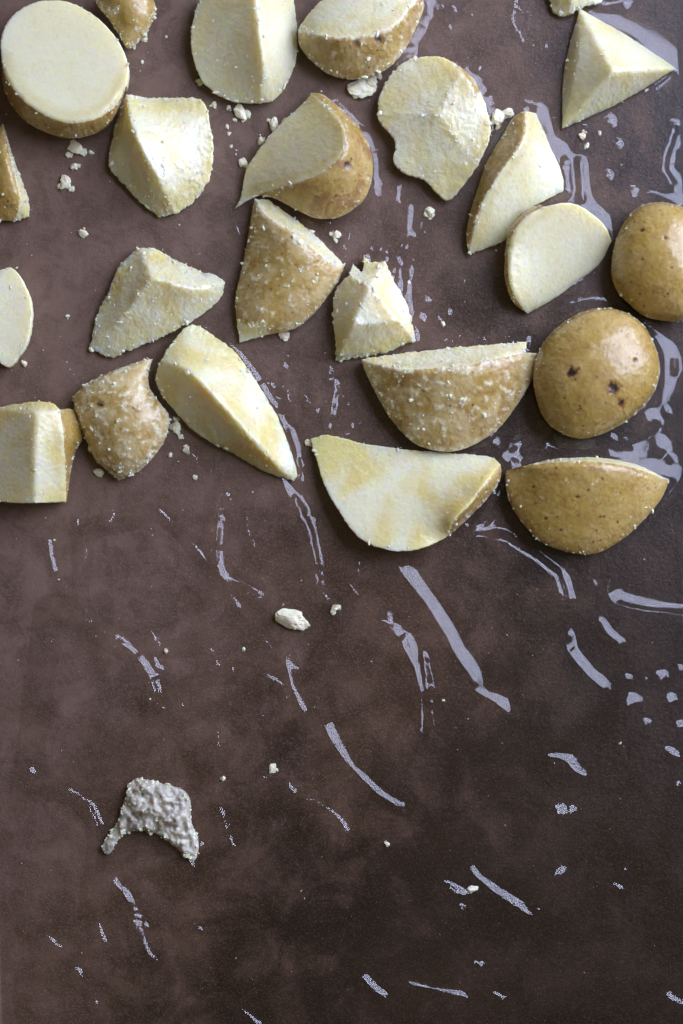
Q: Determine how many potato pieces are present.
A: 24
